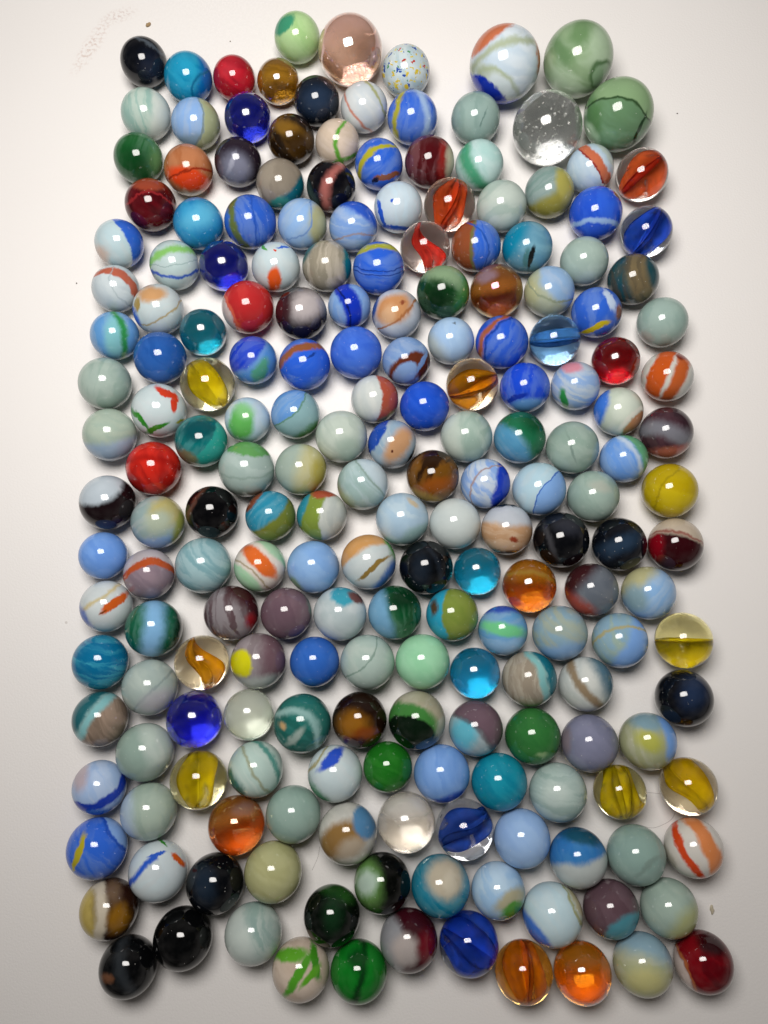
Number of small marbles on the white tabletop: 197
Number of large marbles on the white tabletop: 5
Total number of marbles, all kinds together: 202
